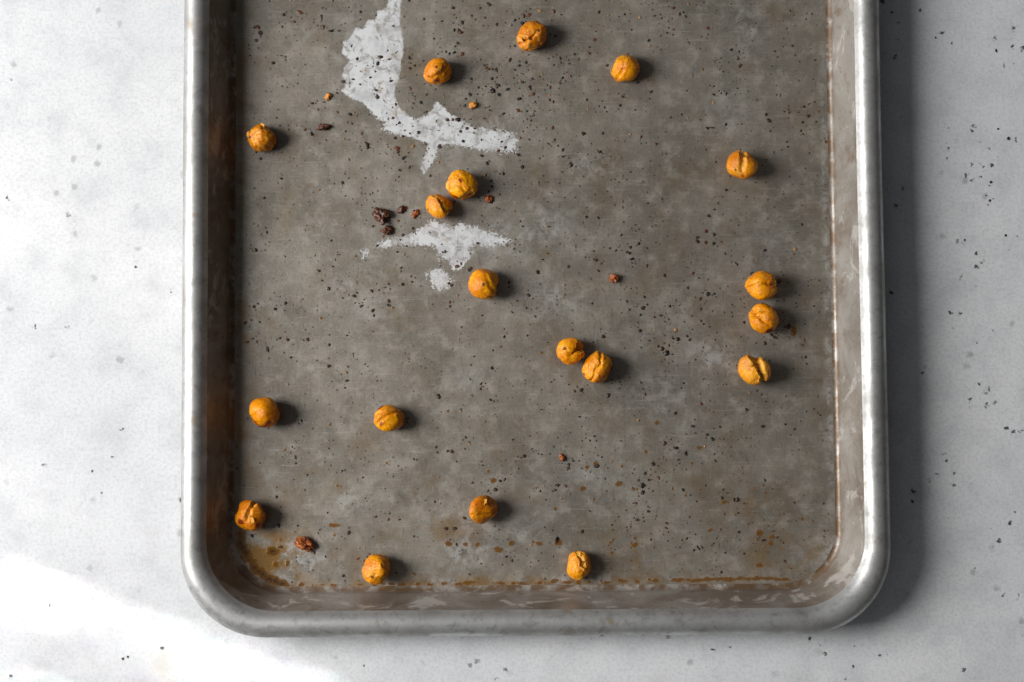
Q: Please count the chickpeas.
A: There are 19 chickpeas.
